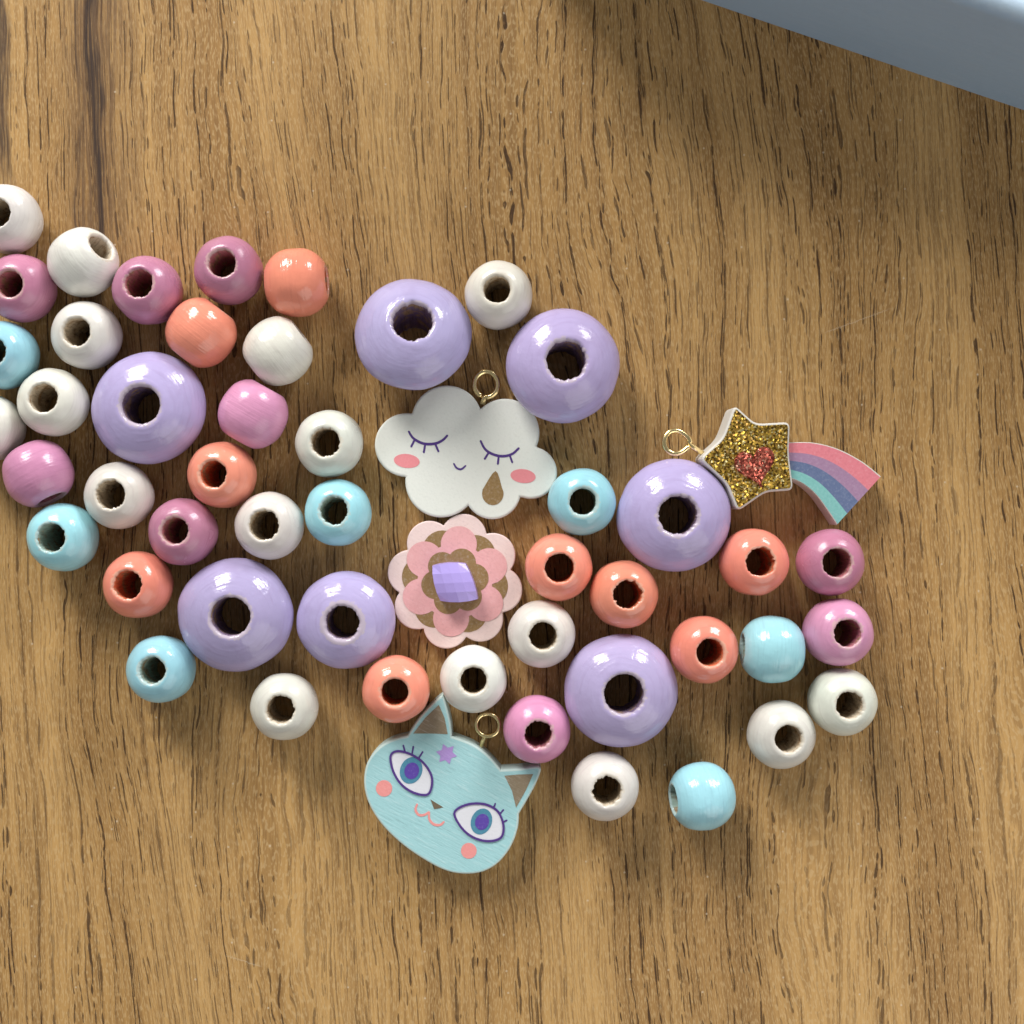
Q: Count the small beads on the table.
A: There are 41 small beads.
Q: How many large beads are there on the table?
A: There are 7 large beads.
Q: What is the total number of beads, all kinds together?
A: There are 48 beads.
